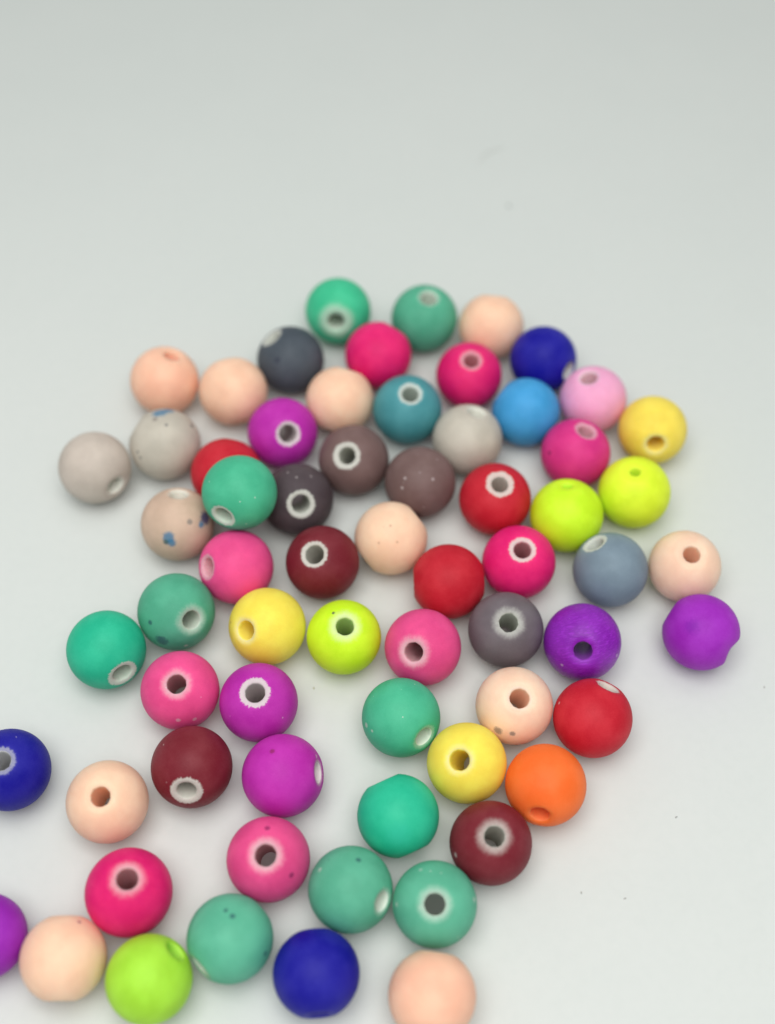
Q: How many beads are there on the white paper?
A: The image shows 66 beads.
